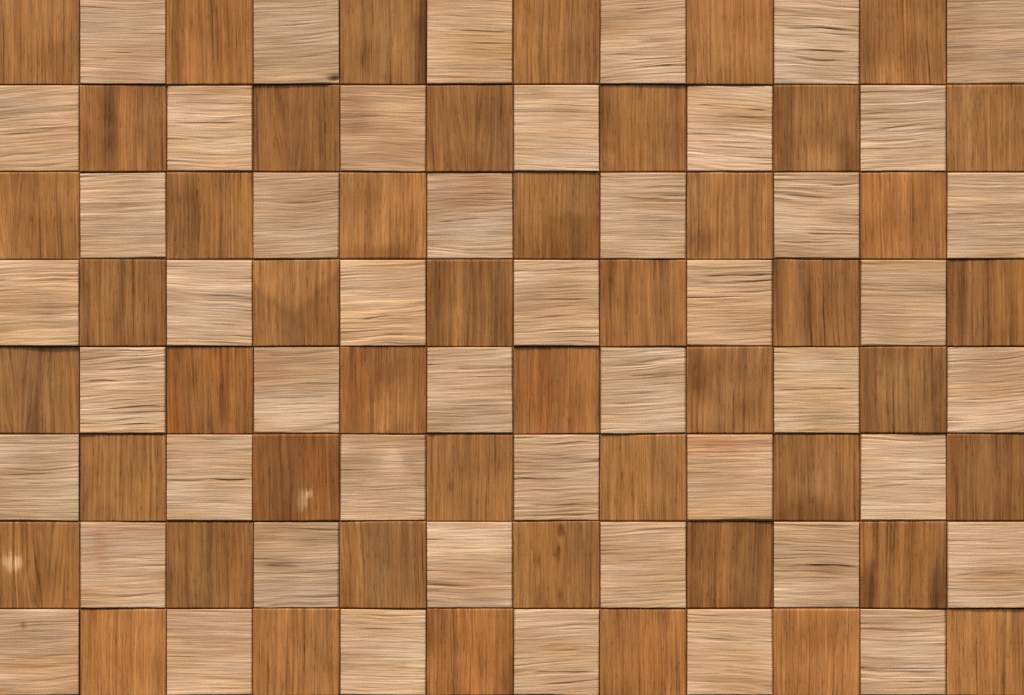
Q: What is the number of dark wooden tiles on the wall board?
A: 48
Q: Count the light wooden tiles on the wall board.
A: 48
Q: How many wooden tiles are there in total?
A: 96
